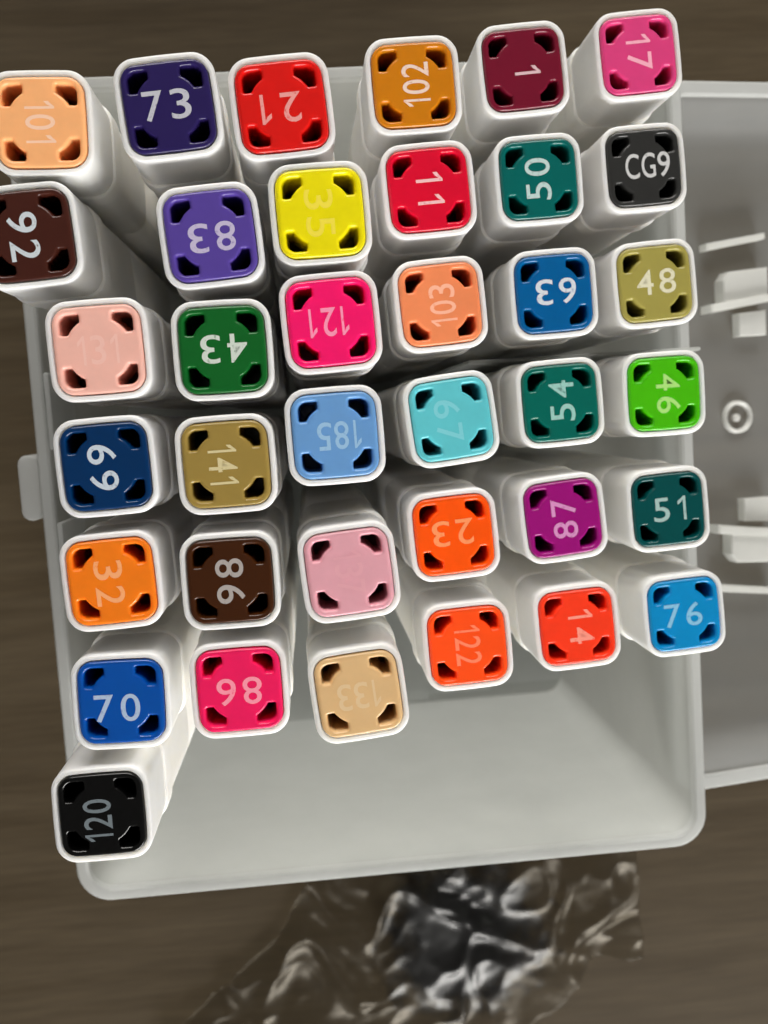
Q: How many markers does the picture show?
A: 37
